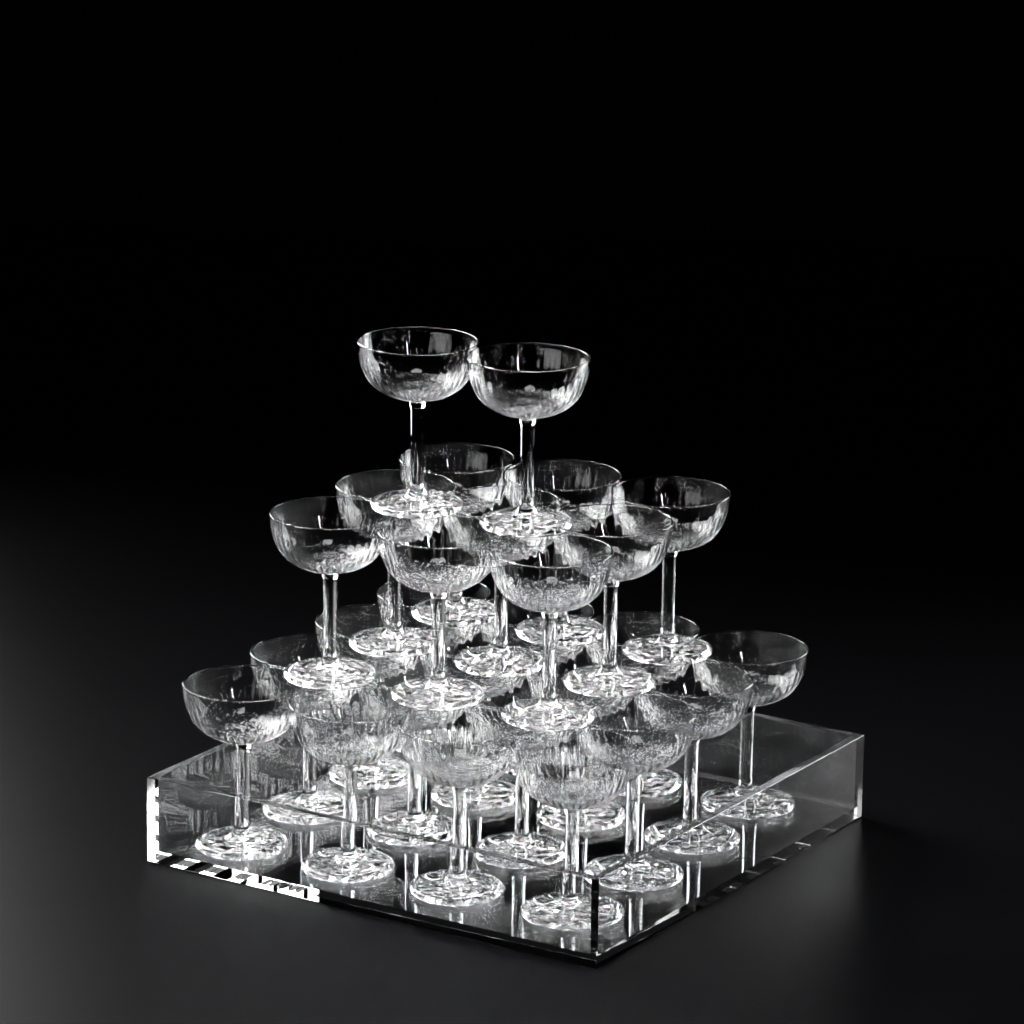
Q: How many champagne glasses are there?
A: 27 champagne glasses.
